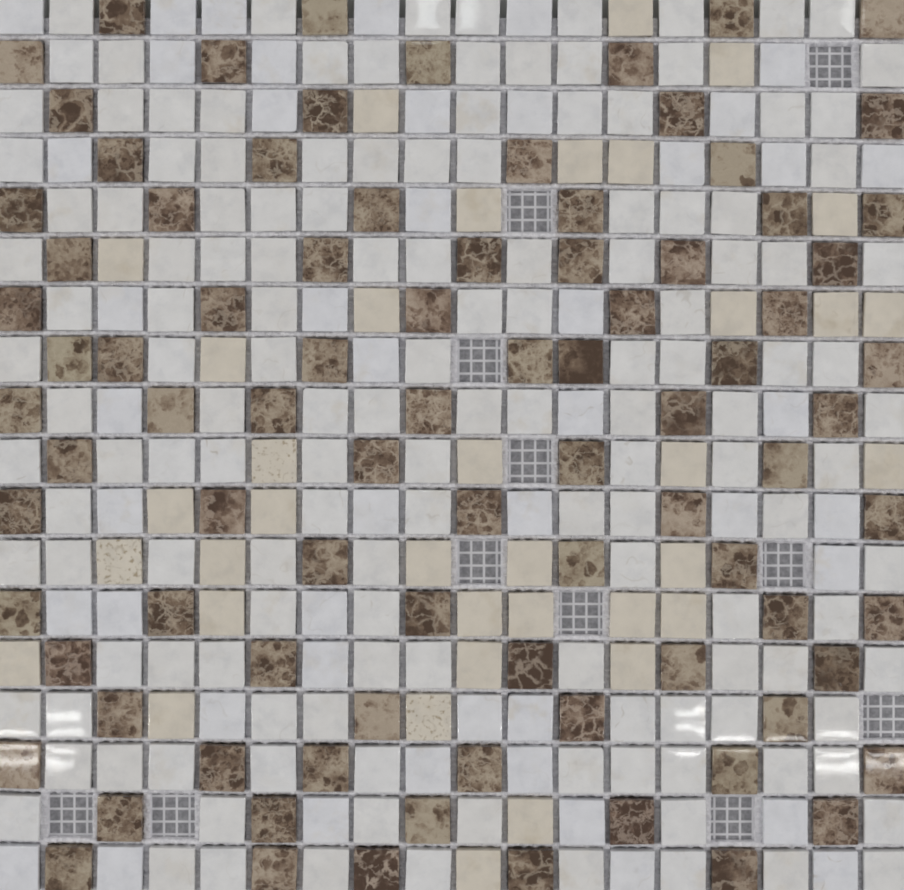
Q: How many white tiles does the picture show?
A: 189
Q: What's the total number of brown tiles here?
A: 88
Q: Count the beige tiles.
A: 36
